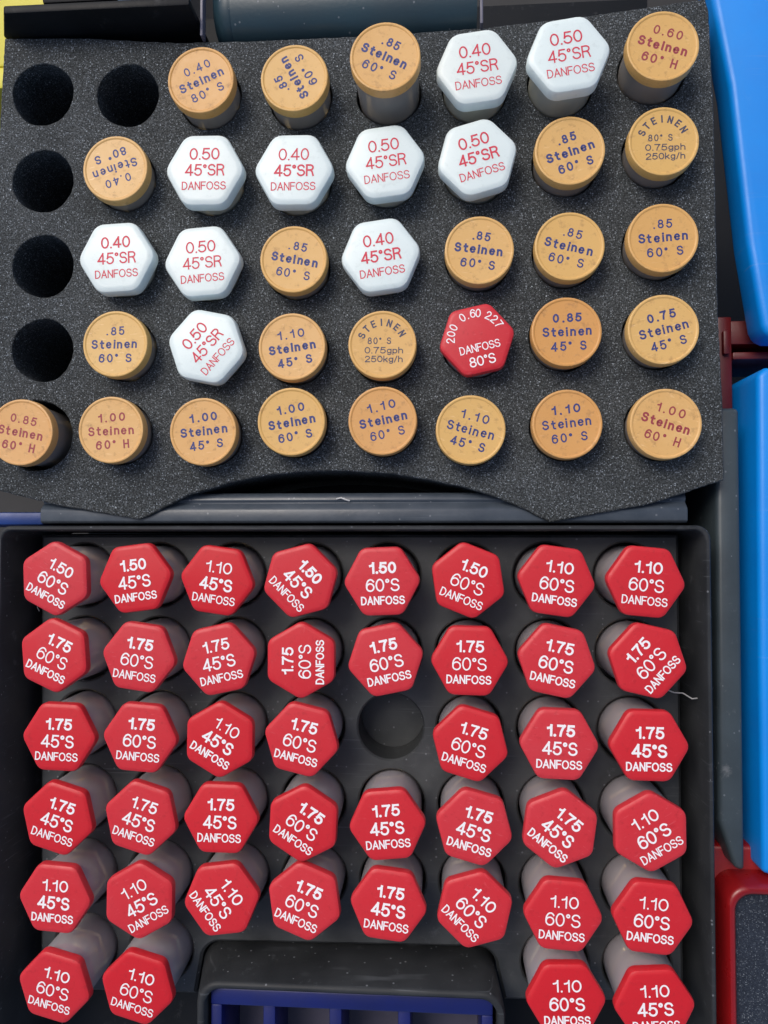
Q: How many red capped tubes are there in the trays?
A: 44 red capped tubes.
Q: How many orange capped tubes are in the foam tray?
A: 24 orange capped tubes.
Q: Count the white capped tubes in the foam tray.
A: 10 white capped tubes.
